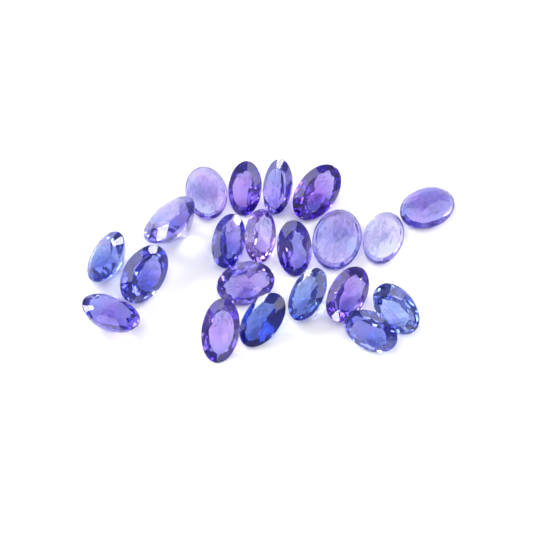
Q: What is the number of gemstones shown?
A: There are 21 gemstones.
